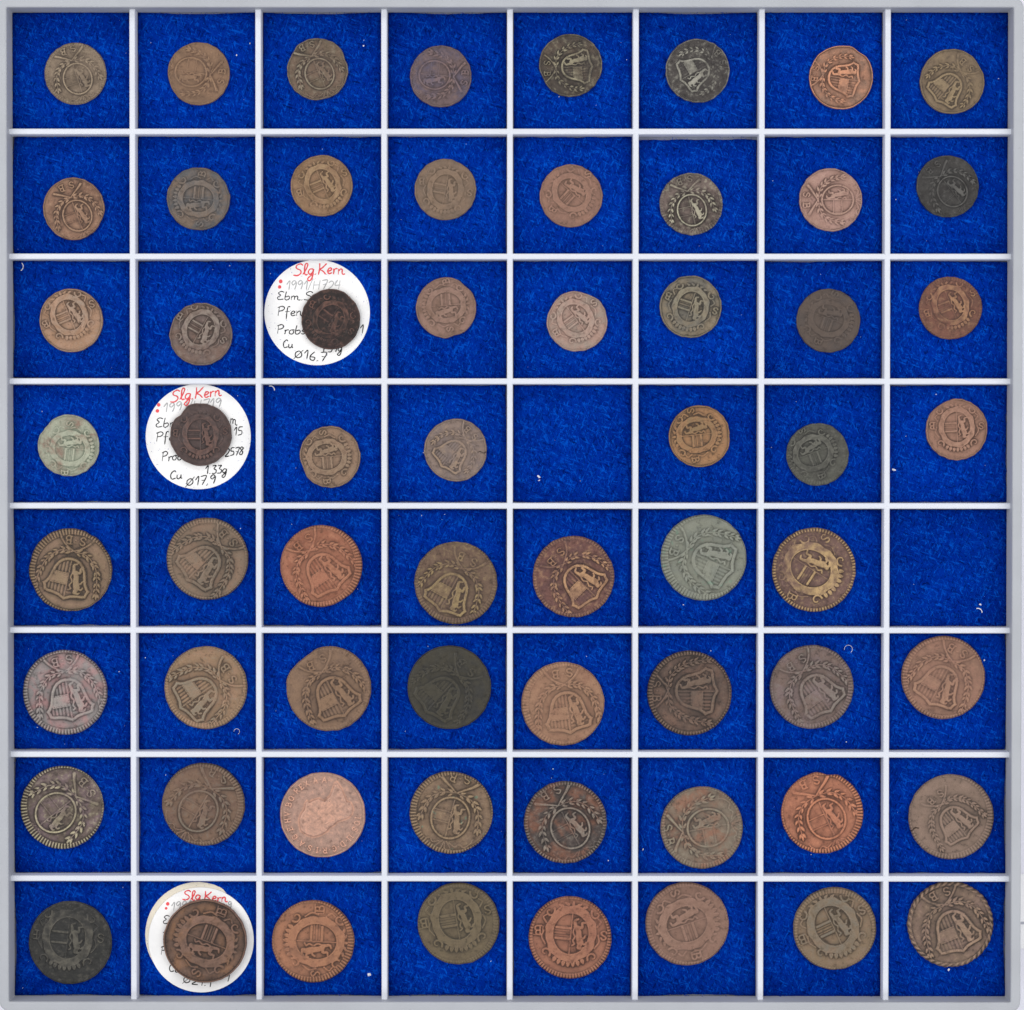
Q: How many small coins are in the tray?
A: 31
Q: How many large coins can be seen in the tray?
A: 31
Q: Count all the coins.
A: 62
